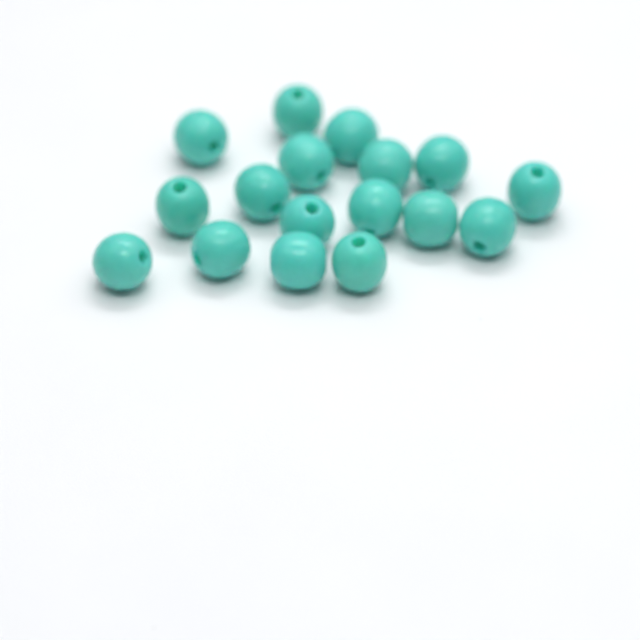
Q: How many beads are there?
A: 17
